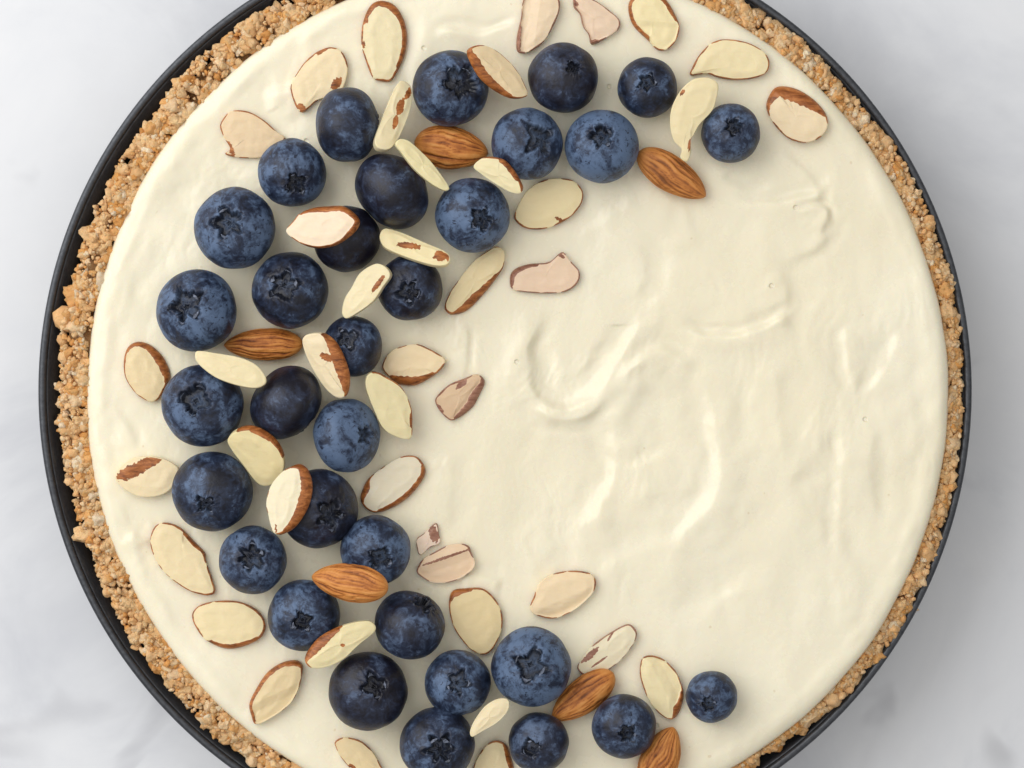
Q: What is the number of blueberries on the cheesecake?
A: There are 32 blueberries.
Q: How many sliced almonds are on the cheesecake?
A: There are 42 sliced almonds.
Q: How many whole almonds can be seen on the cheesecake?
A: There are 6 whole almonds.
